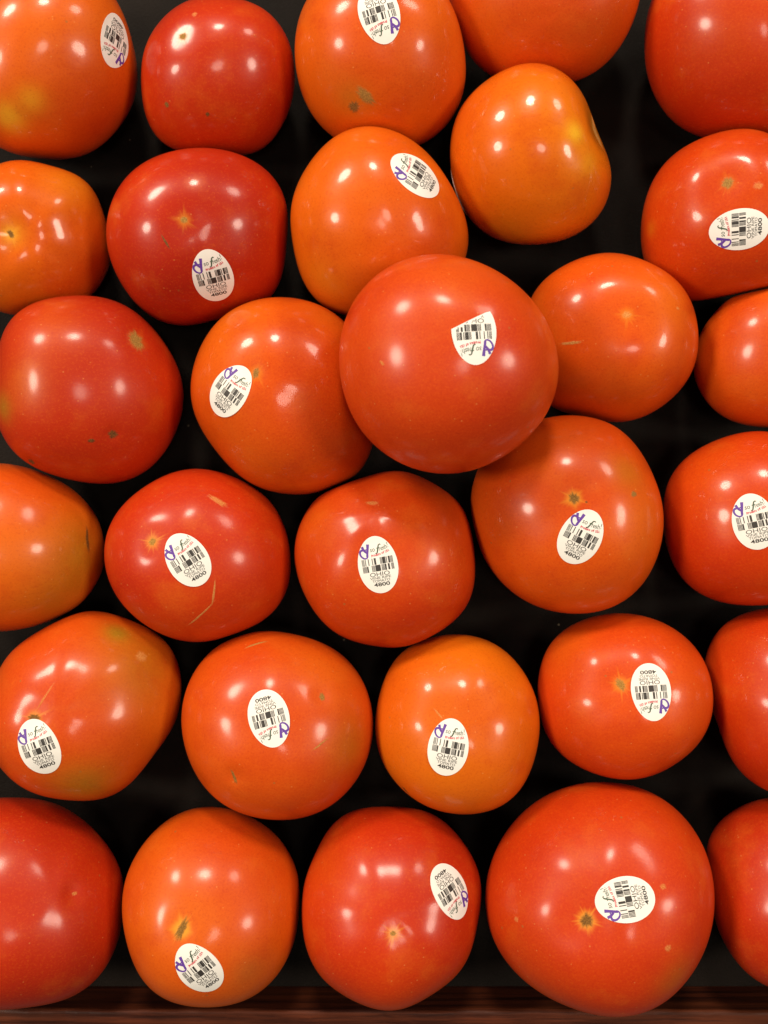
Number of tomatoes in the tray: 30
